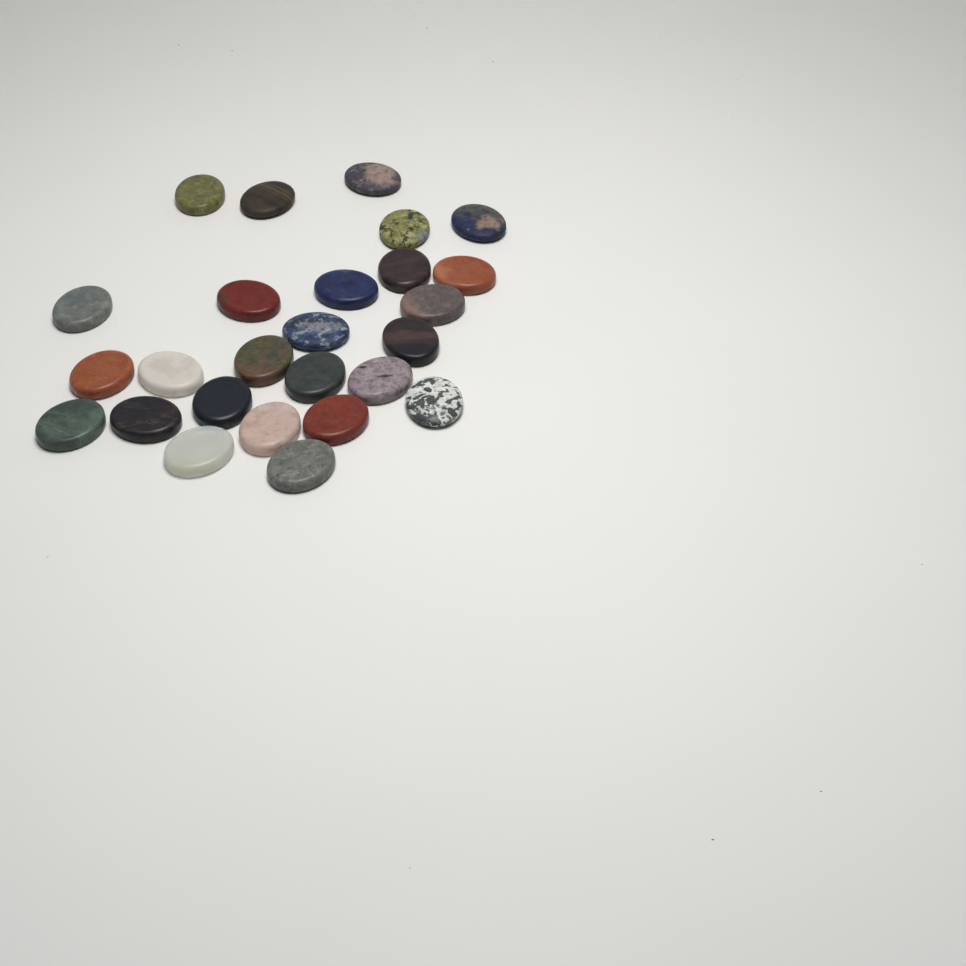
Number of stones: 26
